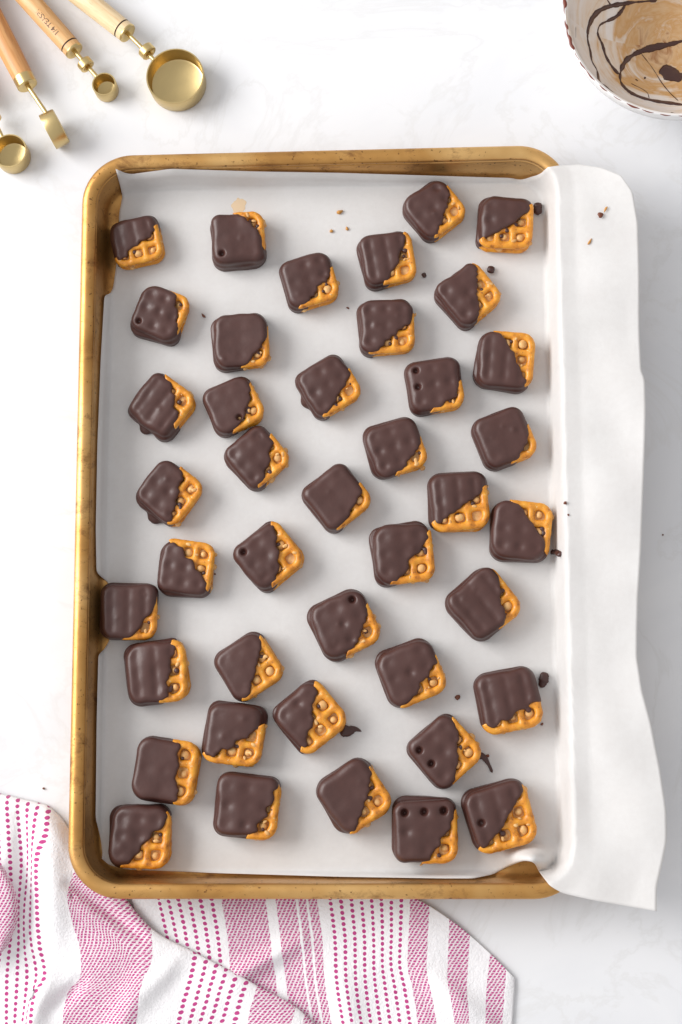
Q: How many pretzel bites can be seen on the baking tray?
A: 41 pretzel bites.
